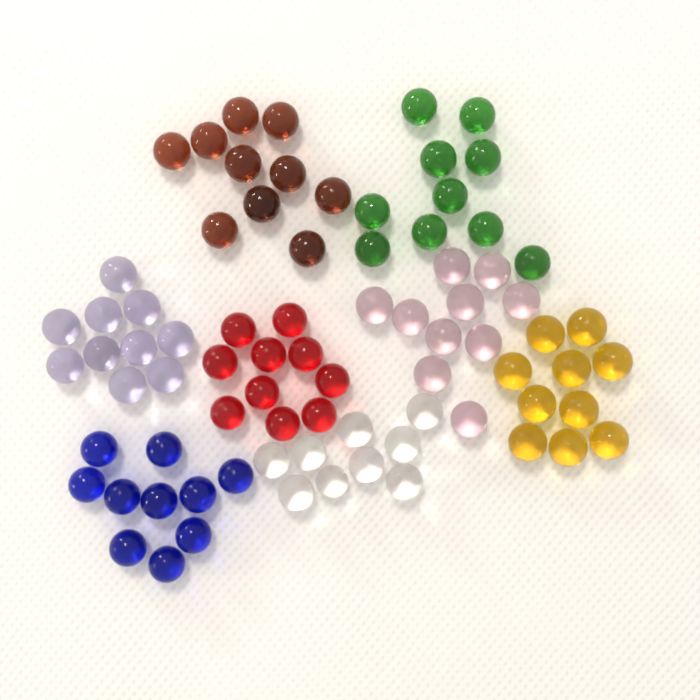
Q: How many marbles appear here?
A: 79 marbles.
